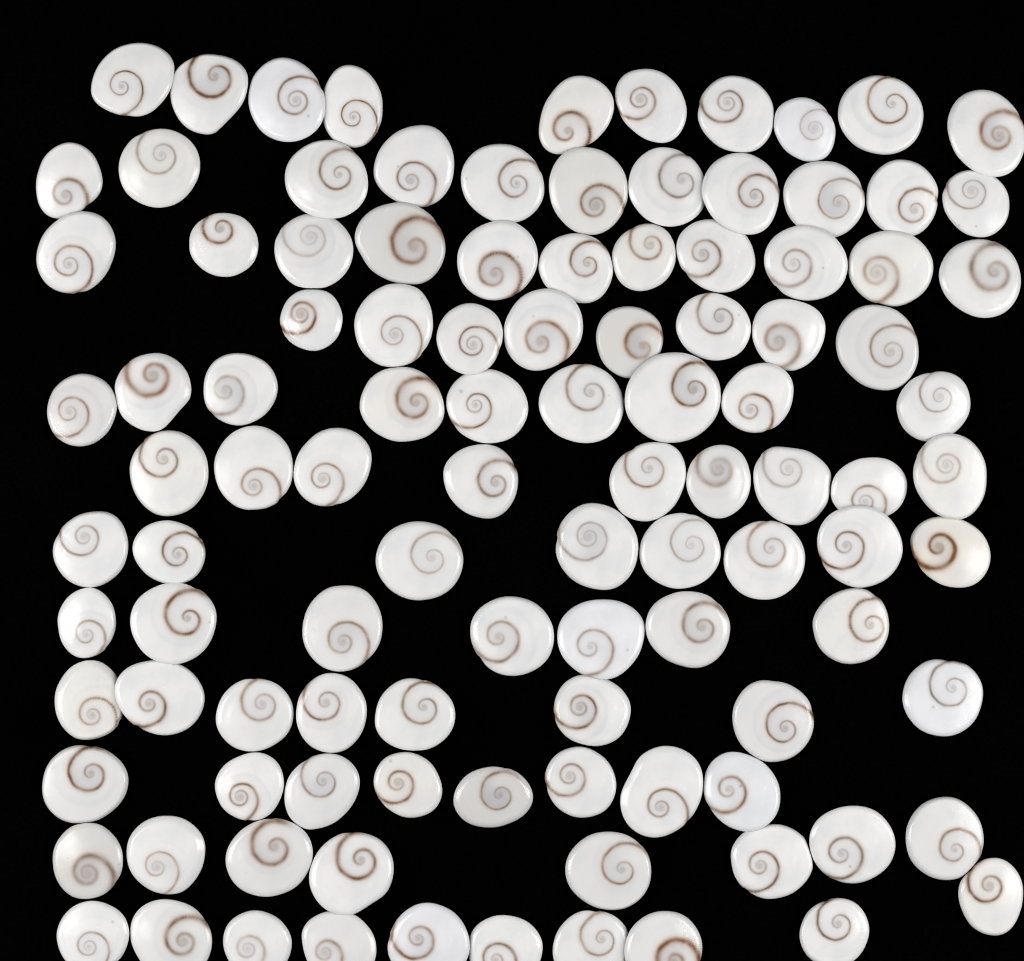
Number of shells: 107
